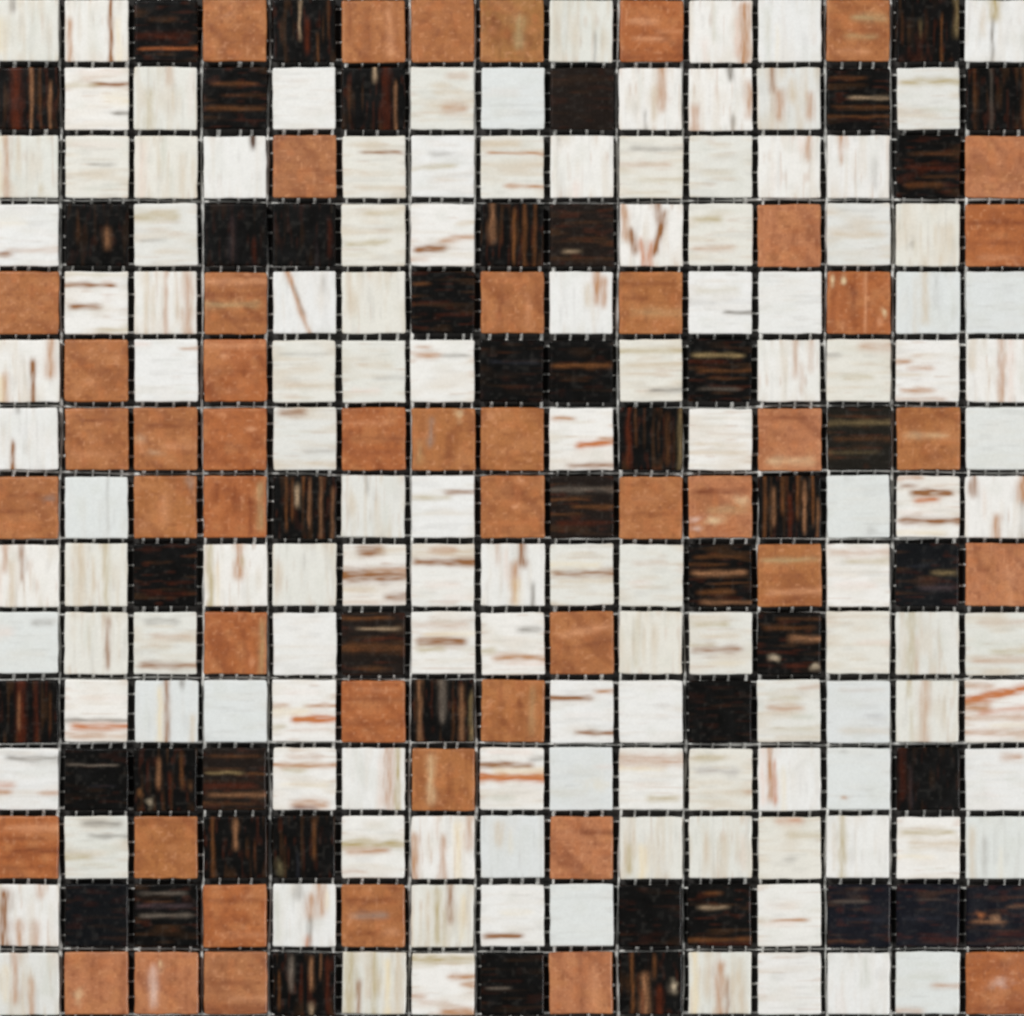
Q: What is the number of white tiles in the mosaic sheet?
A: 129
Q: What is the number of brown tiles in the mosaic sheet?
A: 48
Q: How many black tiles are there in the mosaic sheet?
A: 48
